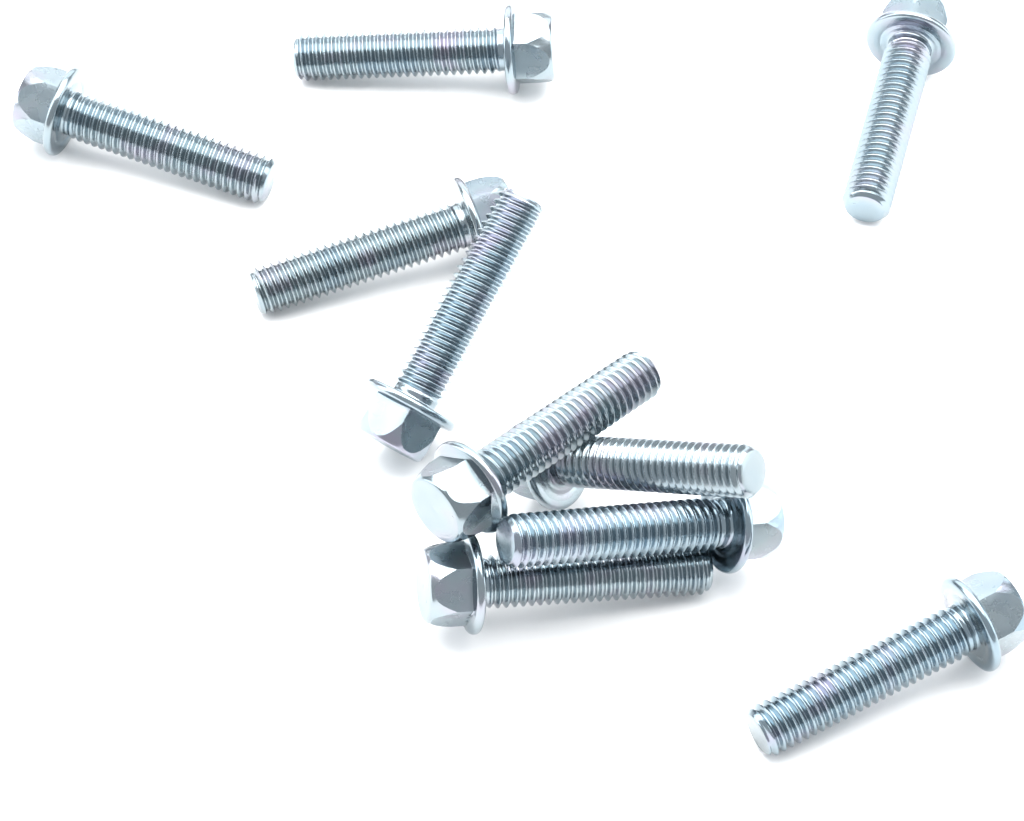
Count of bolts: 10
